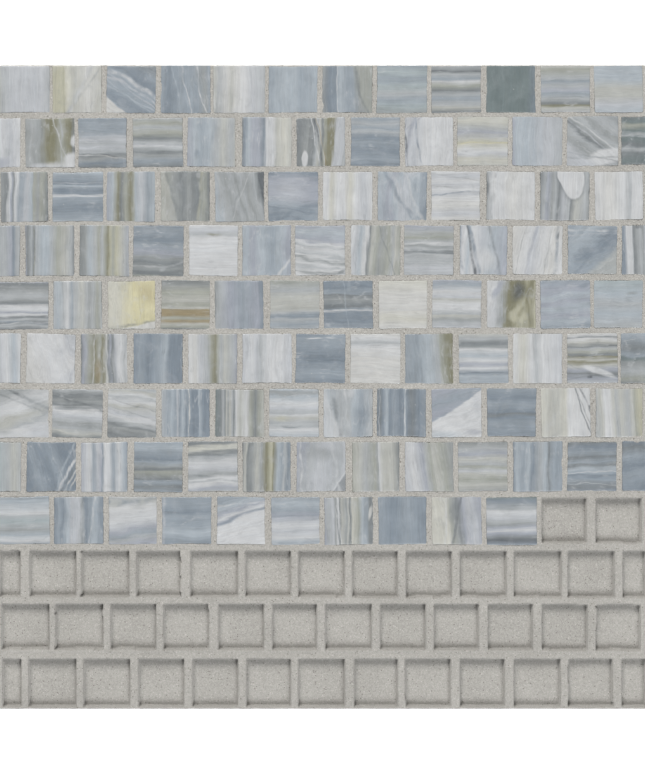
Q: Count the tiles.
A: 110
